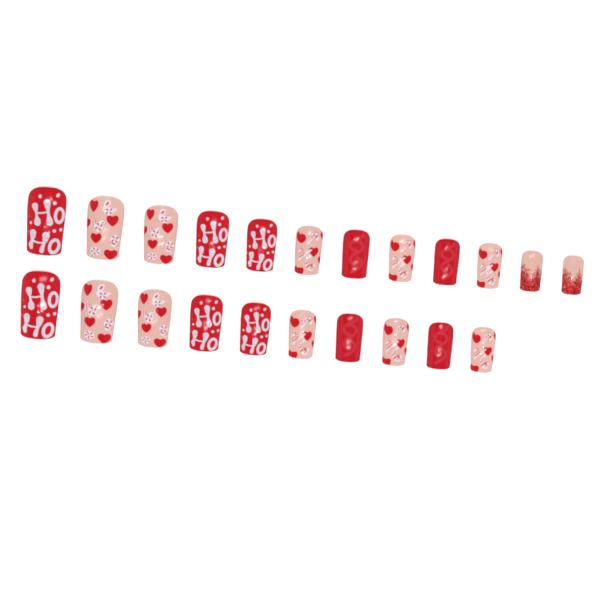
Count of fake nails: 22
